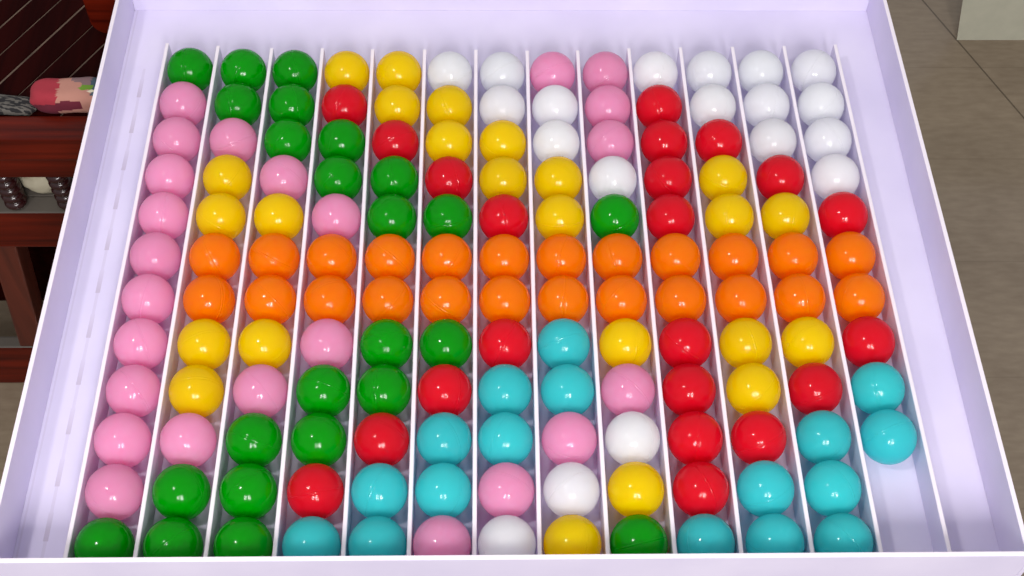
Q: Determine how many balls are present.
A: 154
